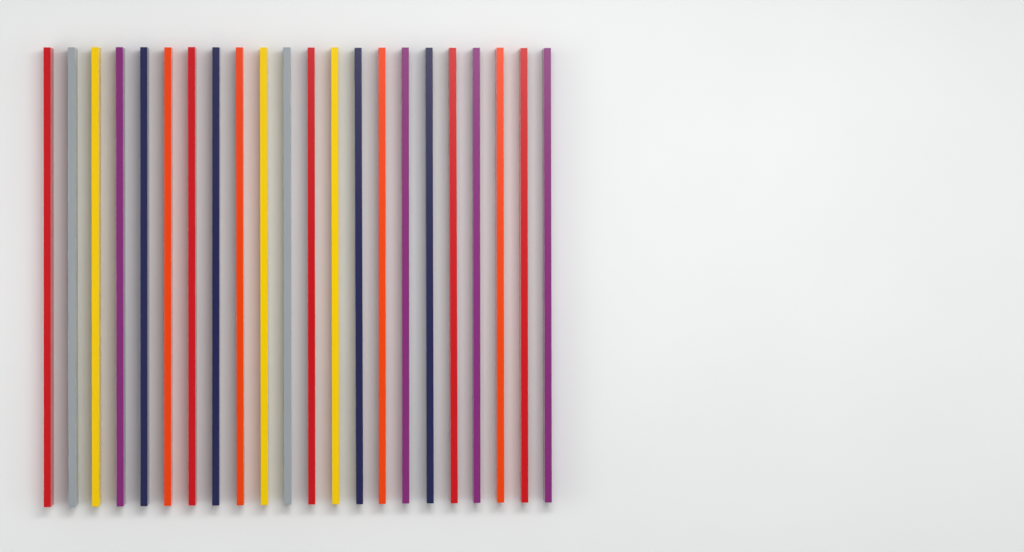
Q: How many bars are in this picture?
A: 22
